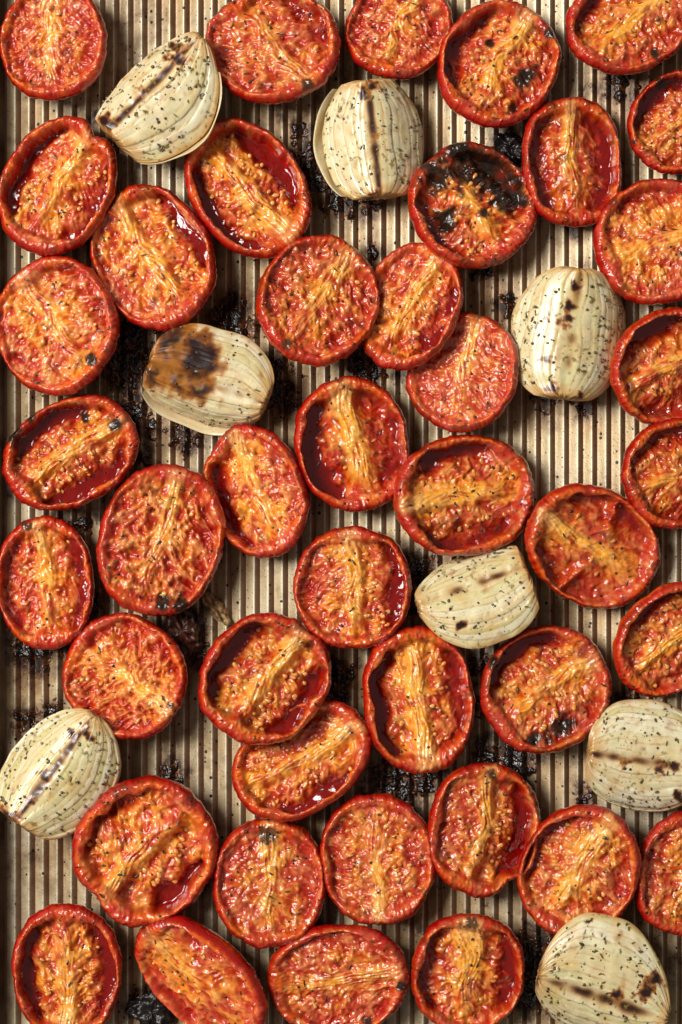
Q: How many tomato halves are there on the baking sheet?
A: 42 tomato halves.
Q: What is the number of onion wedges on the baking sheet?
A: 8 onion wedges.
